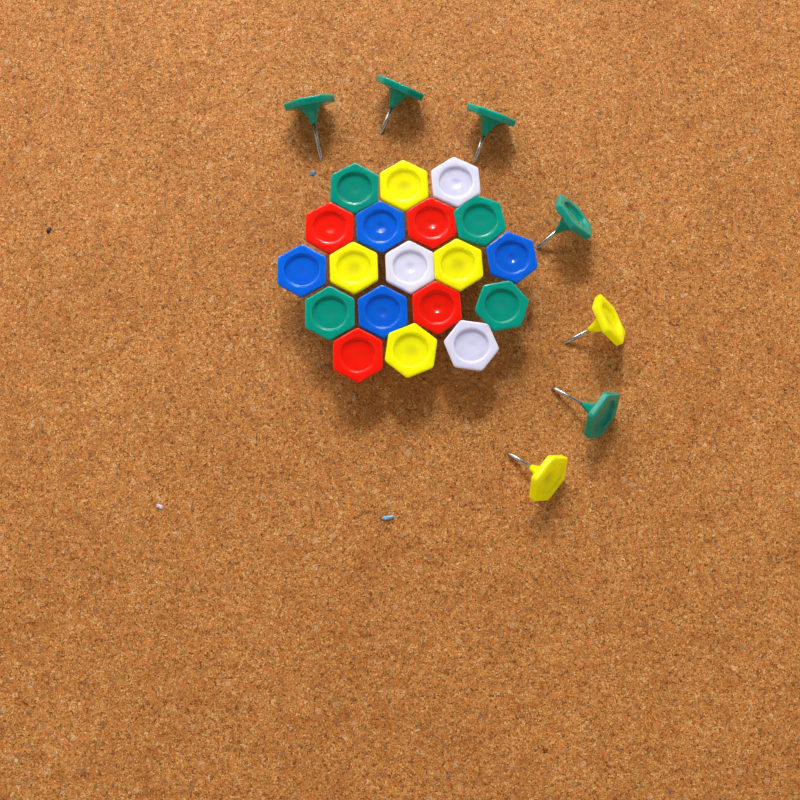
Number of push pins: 26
